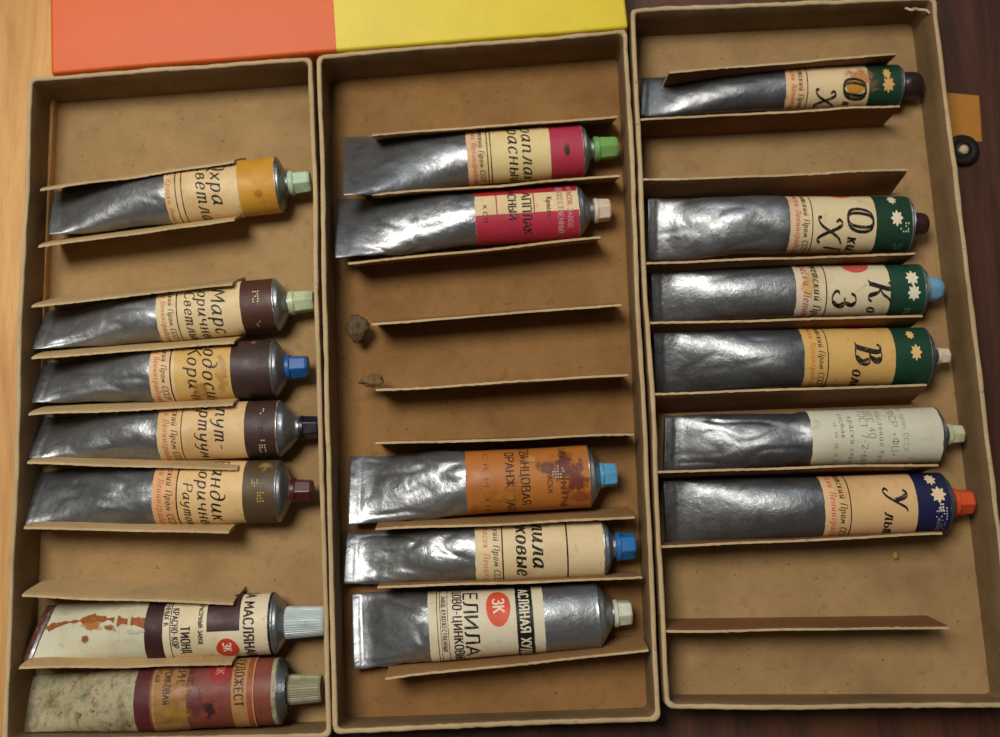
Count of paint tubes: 18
